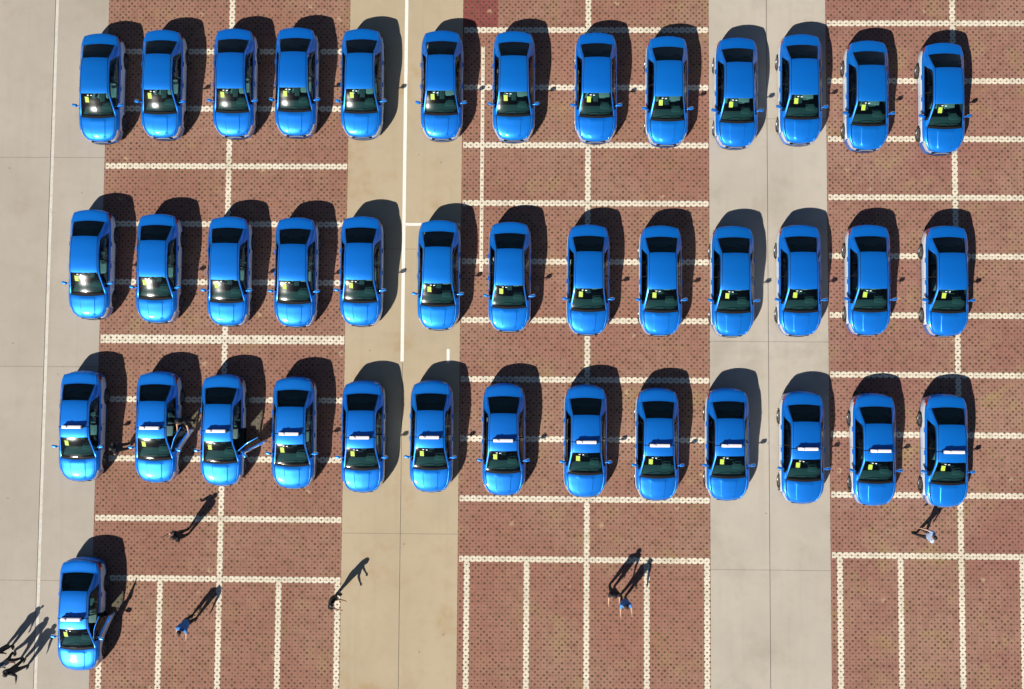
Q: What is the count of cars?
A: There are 40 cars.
